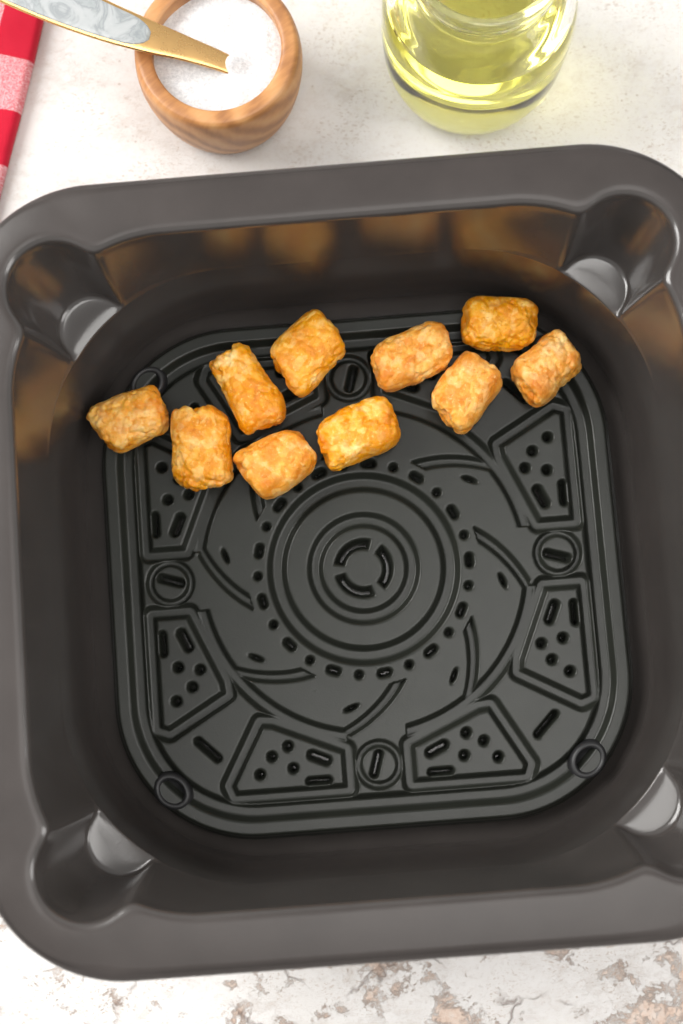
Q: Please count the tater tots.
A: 10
